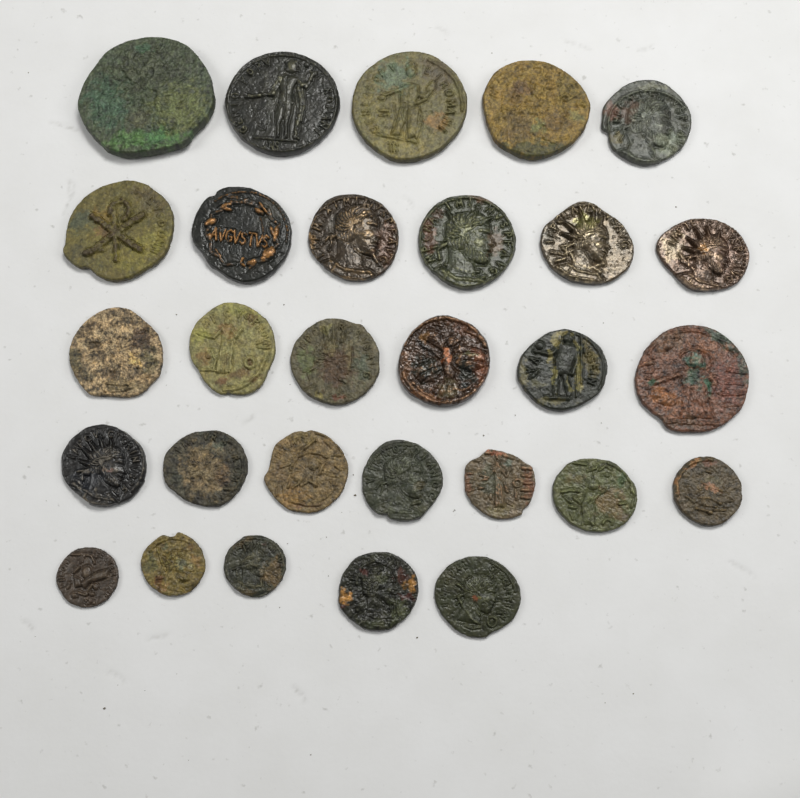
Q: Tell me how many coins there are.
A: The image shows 29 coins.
